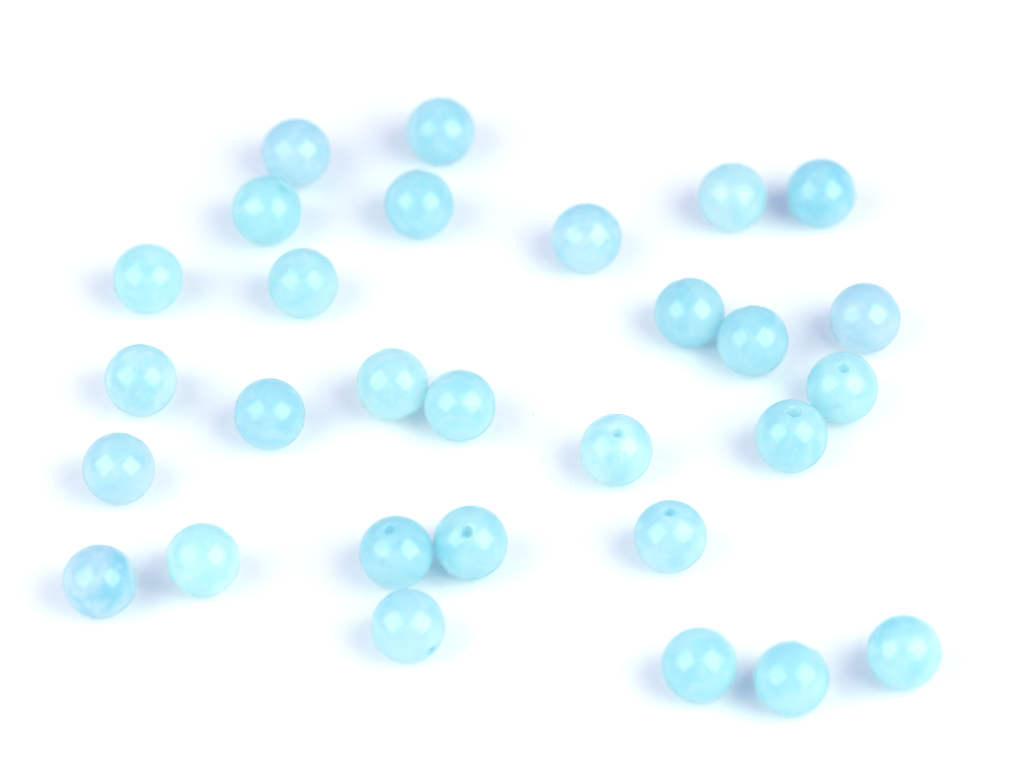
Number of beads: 29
